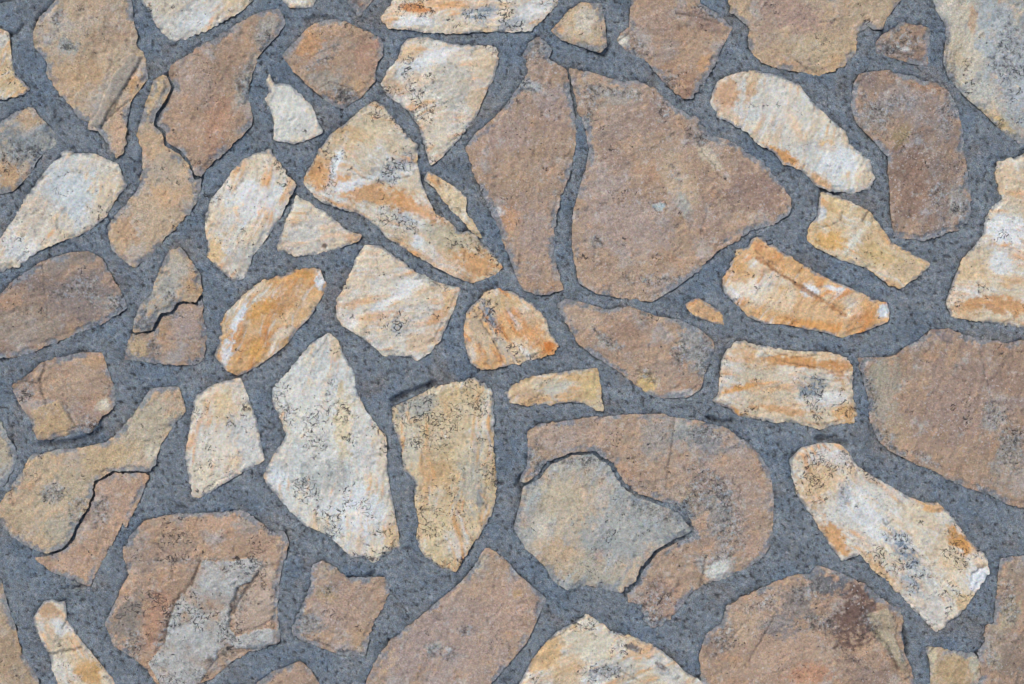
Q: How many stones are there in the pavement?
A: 60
